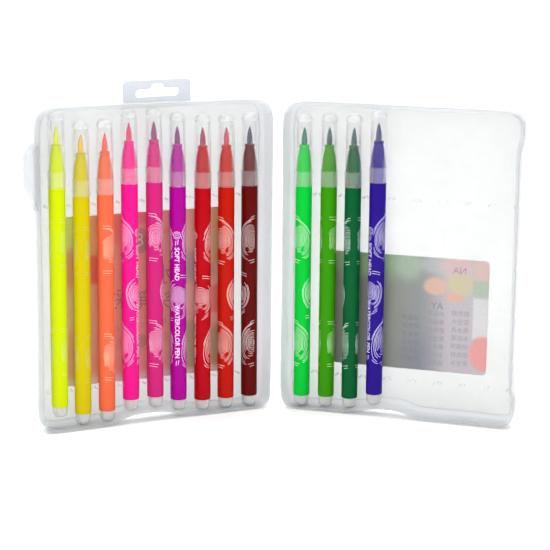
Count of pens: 13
